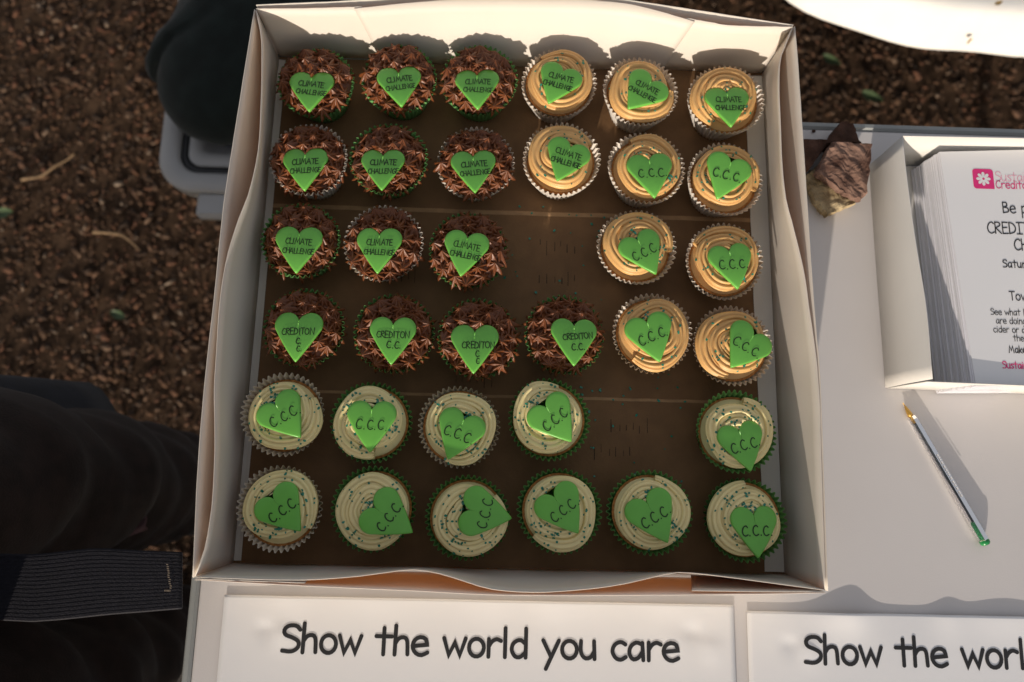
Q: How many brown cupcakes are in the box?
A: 13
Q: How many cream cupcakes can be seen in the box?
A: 11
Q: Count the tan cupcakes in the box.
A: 10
